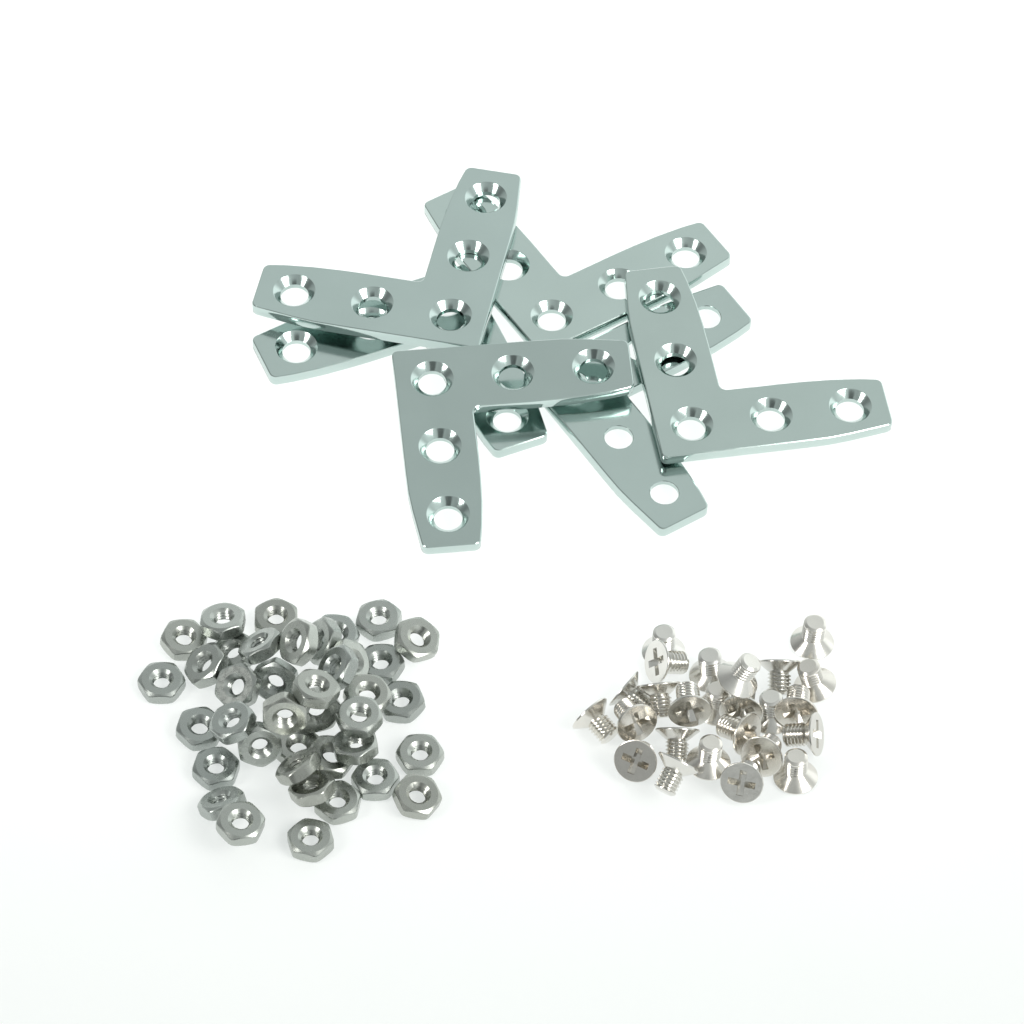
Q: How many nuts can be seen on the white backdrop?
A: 39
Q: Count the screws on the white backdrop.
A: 25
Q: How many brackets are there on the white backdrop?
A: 6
